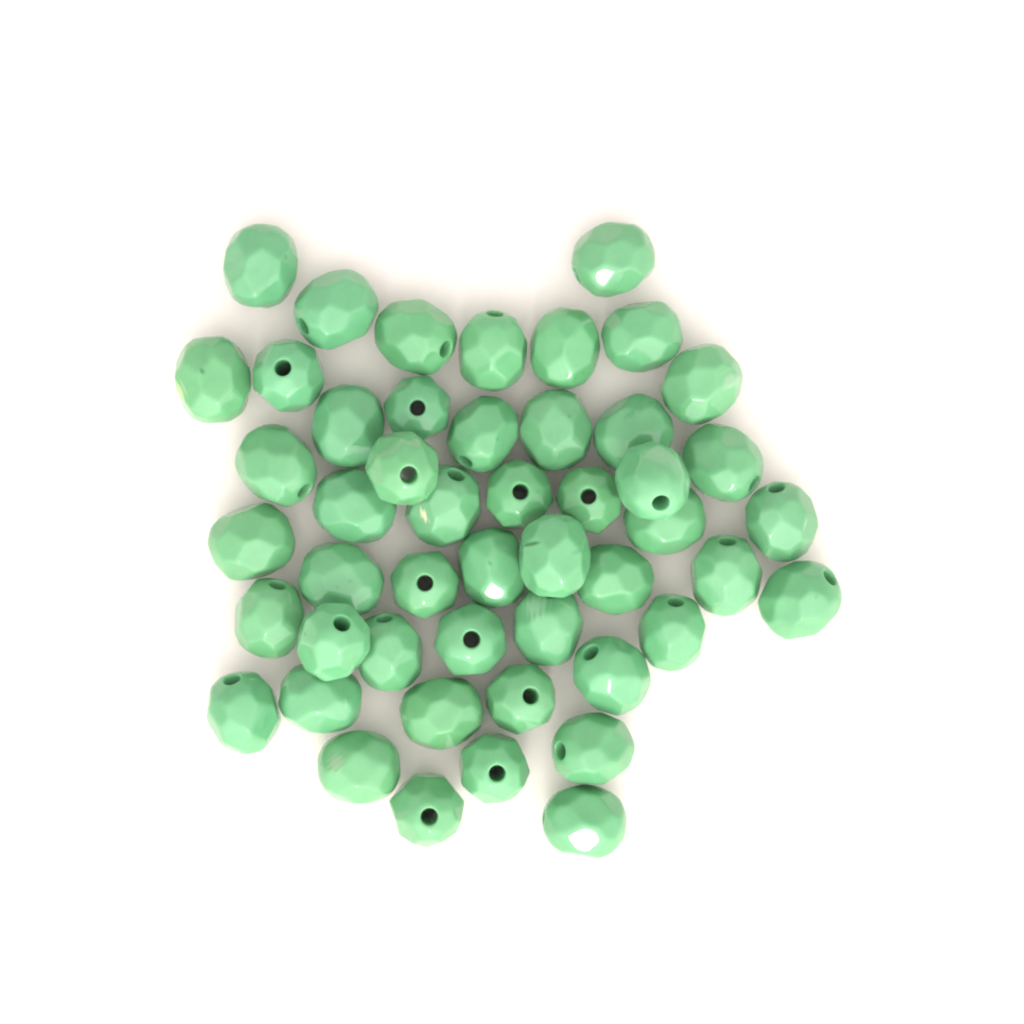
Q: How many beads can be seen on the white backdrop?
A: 49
